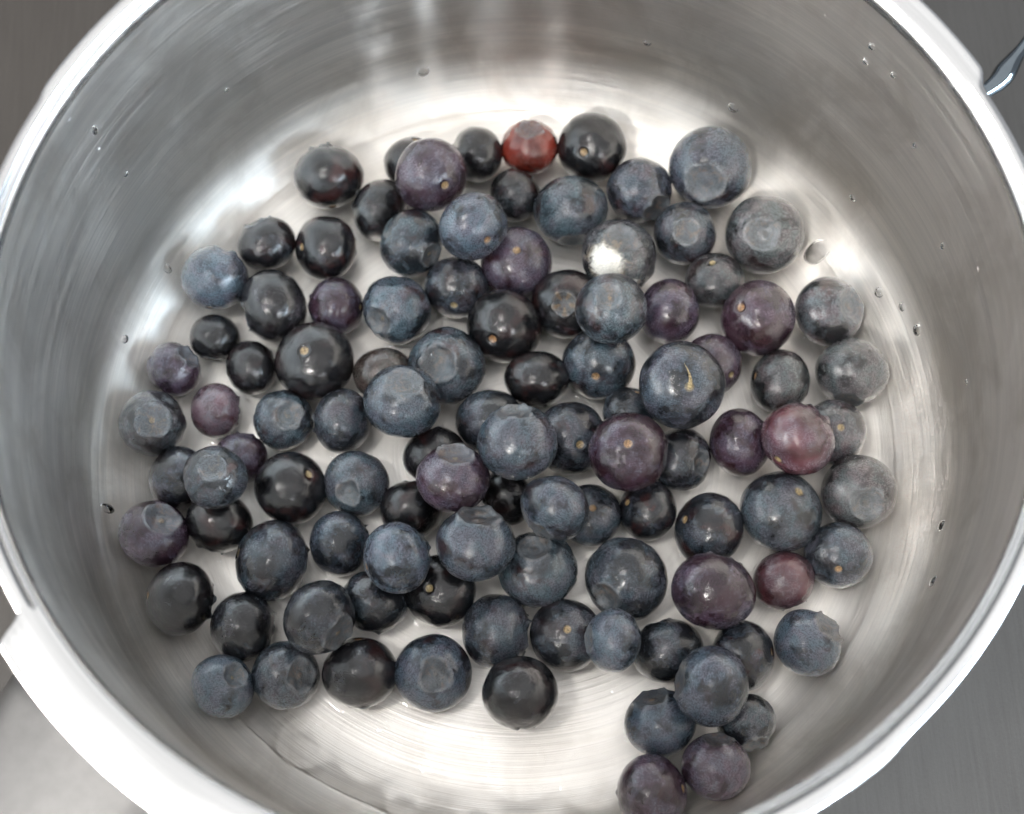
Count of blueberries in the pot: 104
